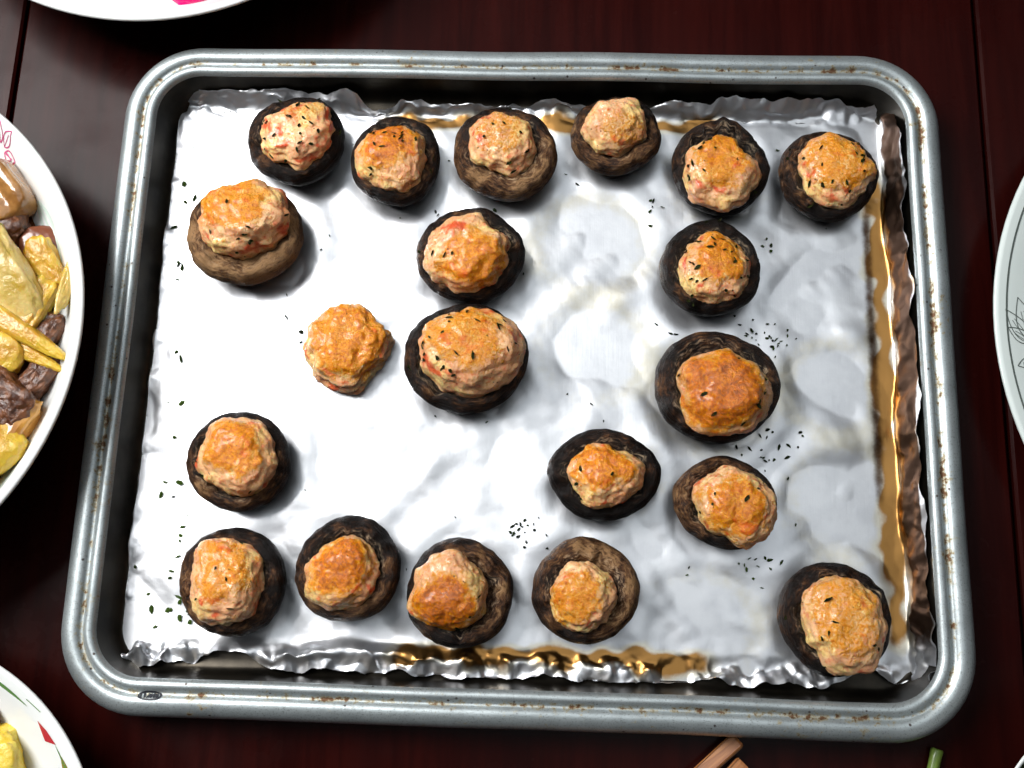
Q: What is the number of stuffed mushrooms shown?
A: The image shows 19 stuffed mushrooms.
